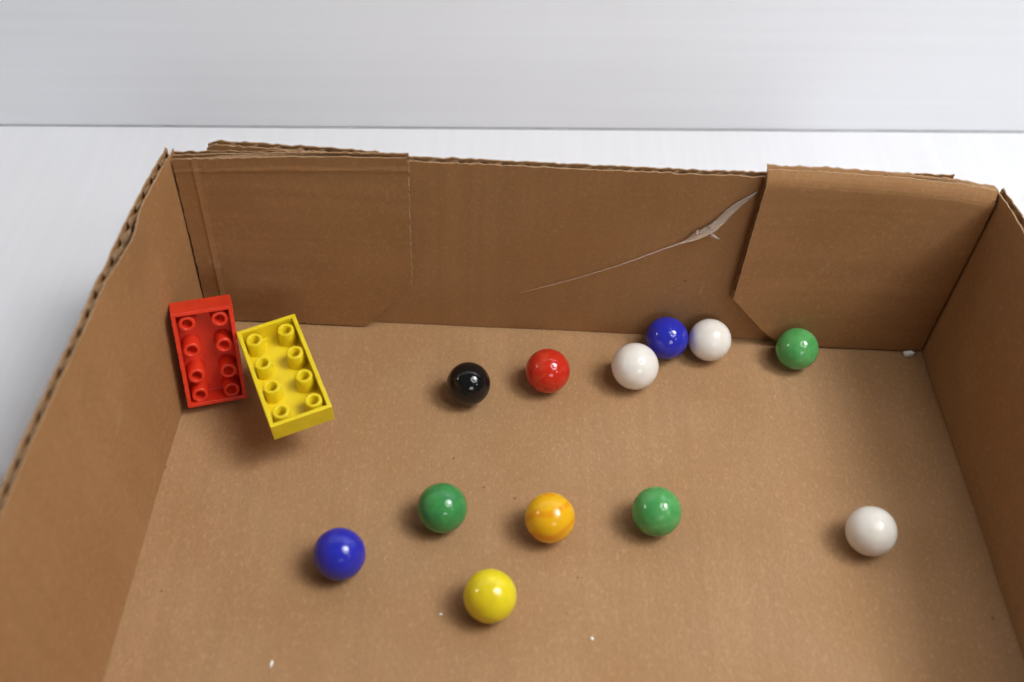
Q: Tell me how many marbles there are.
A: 12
